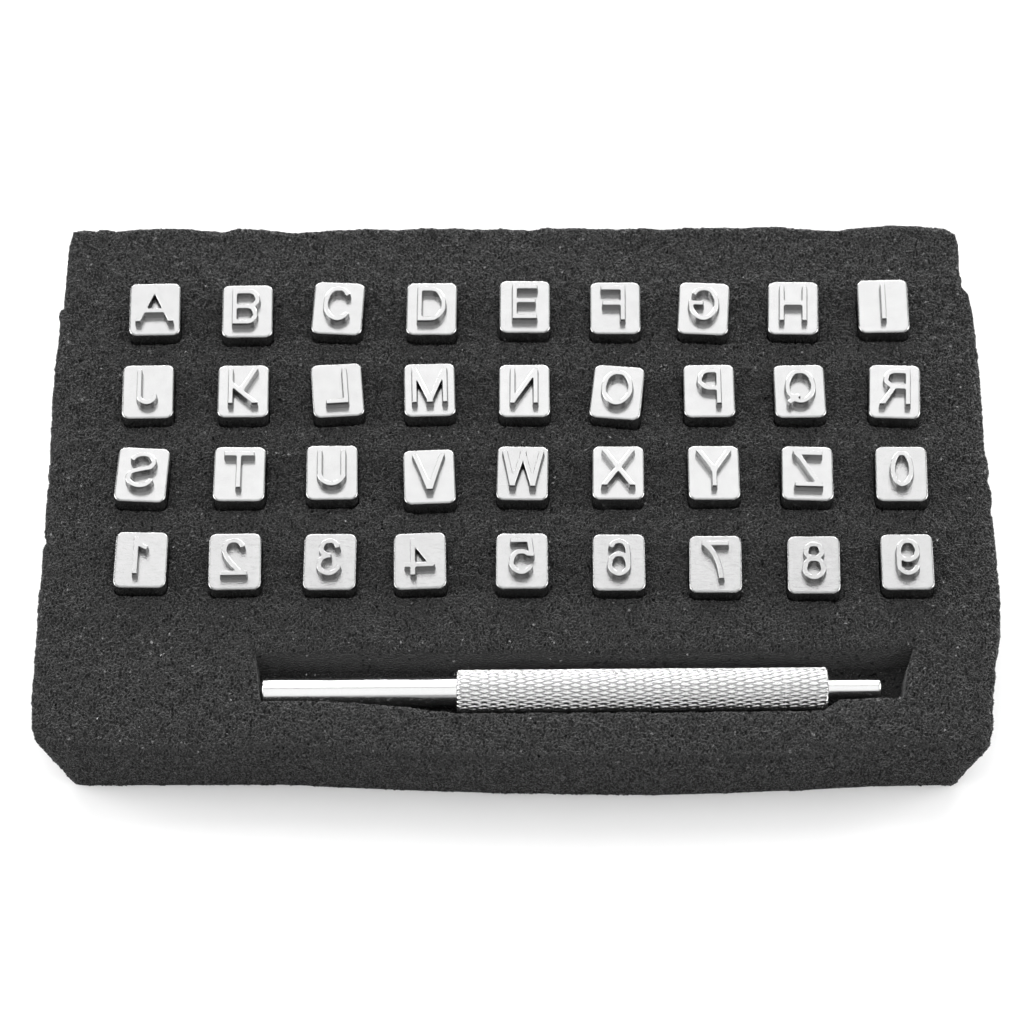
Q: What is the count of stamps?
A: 36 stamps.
